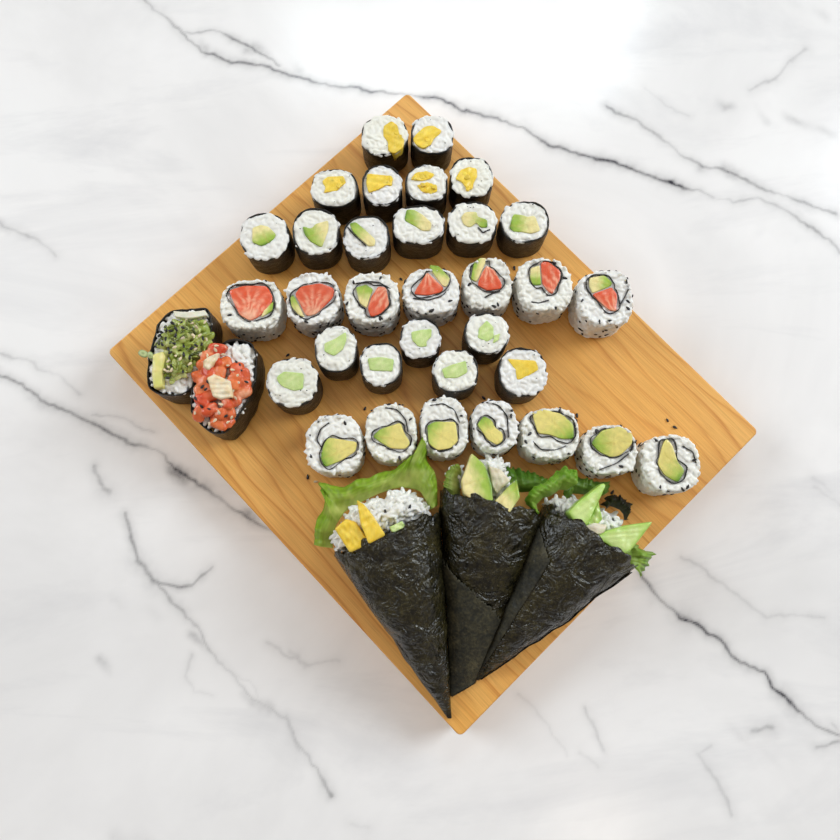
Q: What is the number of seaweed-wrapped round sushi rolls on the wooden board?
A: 19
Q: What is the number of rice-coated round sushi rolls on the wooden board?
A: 14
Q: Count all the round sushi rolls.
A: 33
